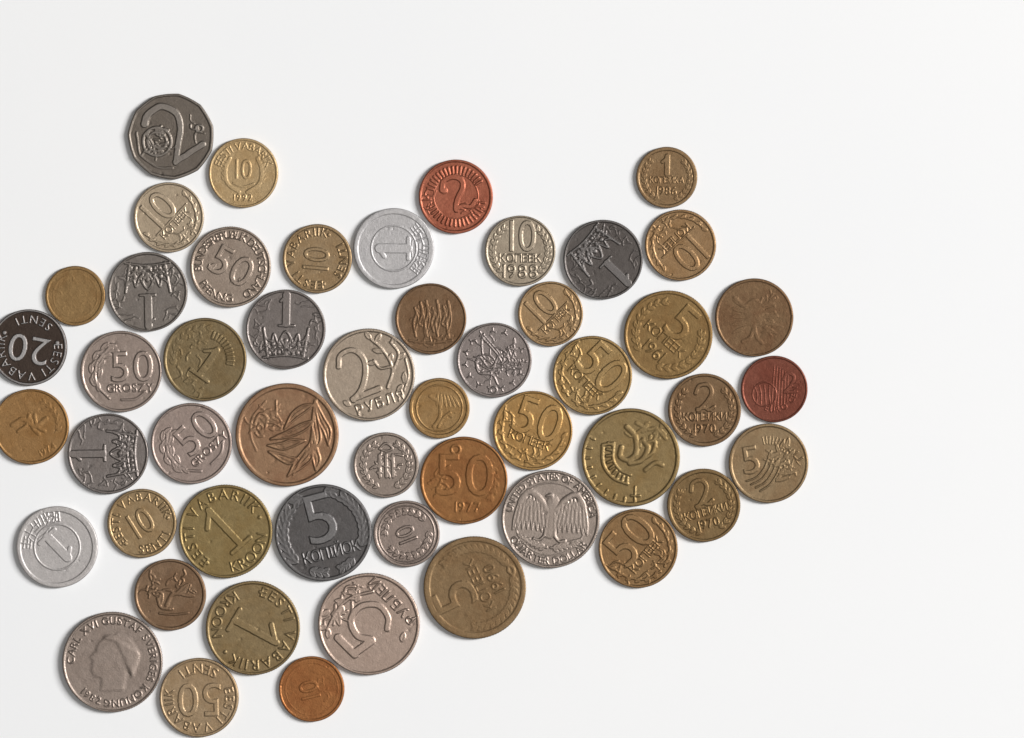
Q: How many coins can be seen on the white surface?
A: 51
